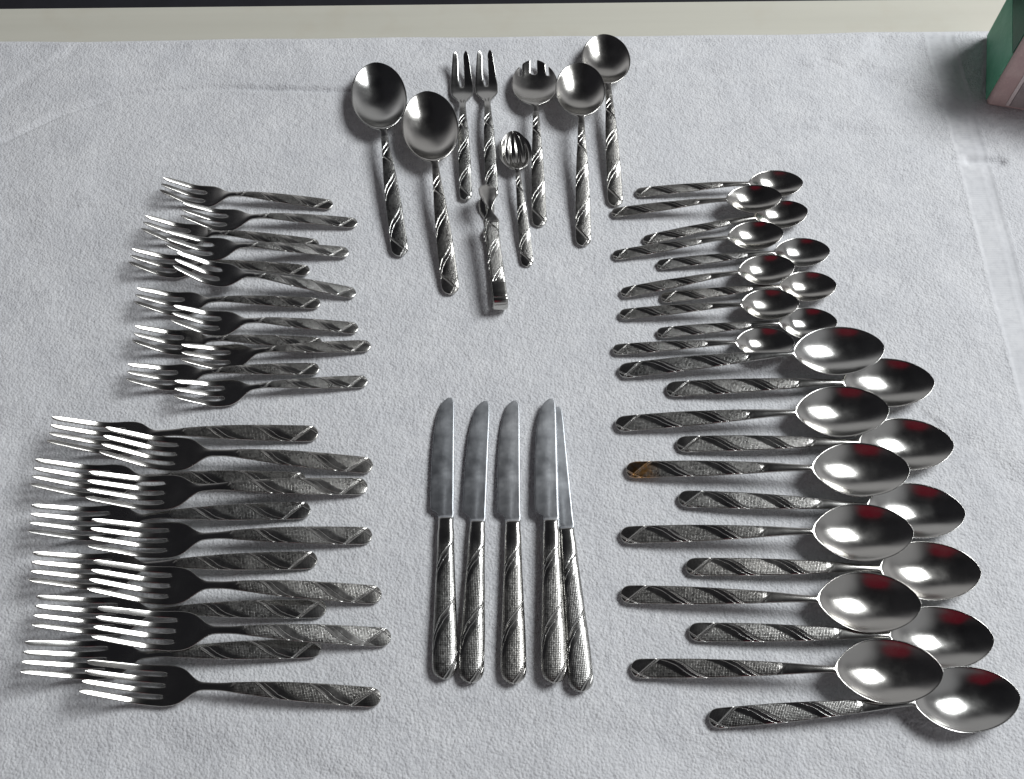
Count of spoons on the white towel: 28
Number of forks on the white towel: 26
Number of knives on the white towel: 5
